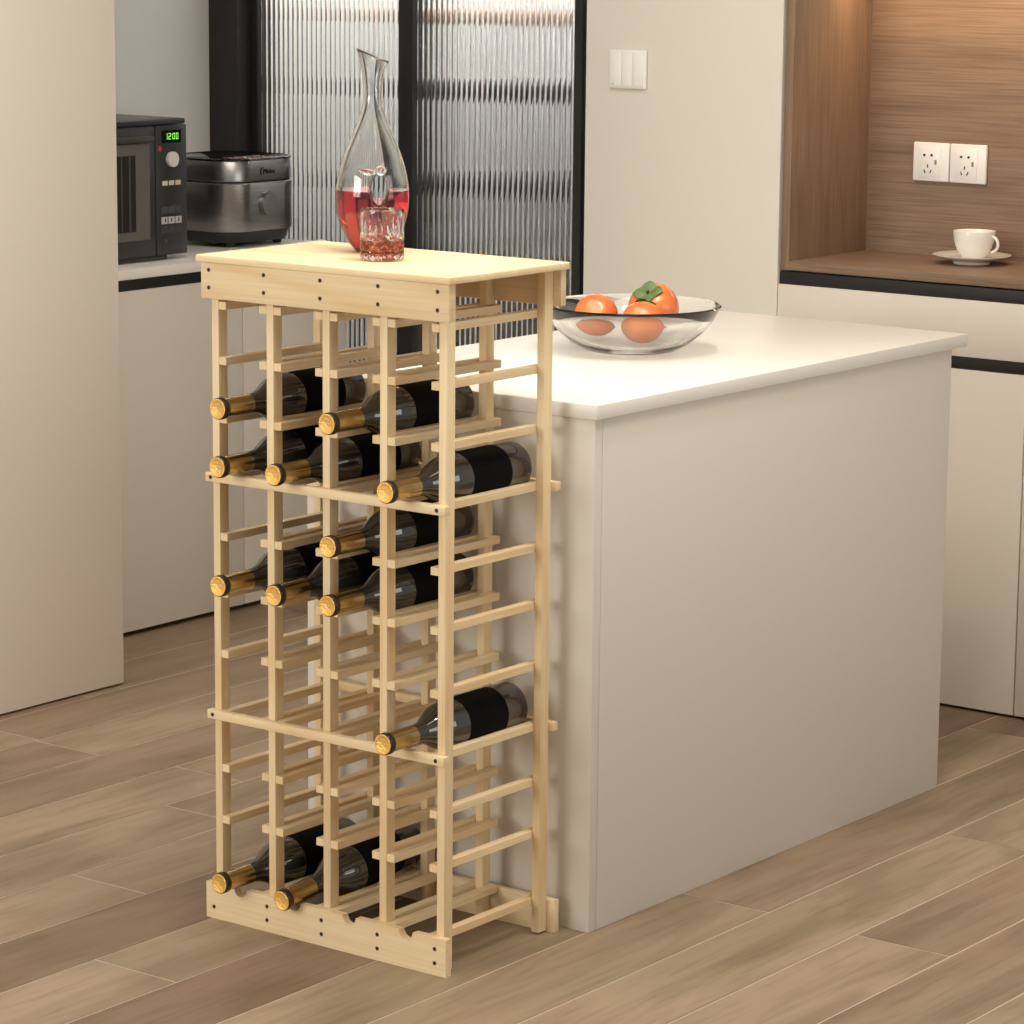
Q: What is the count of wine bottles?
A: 12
